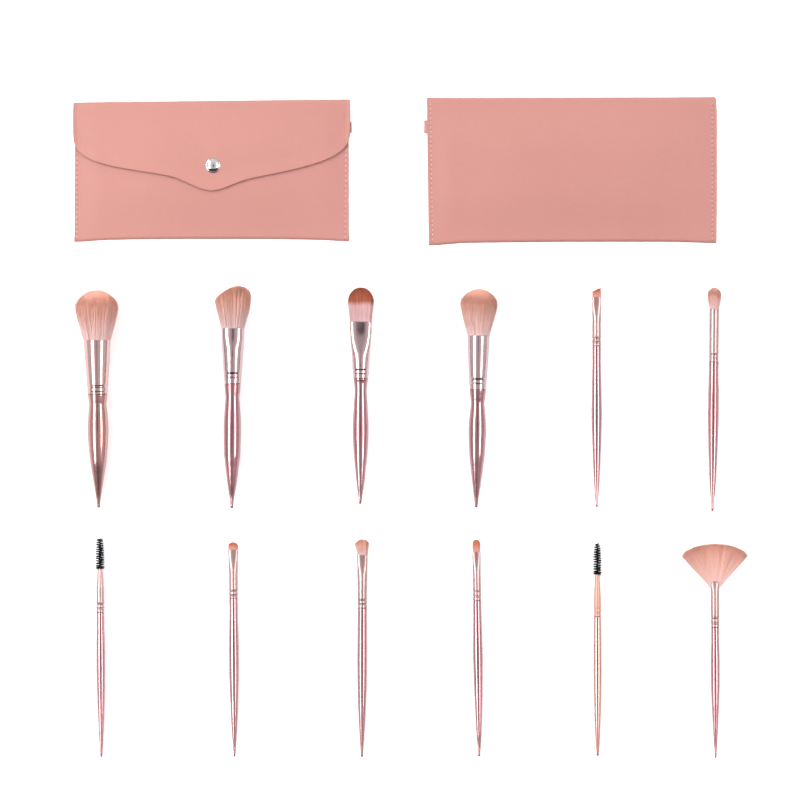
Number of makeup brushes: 12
